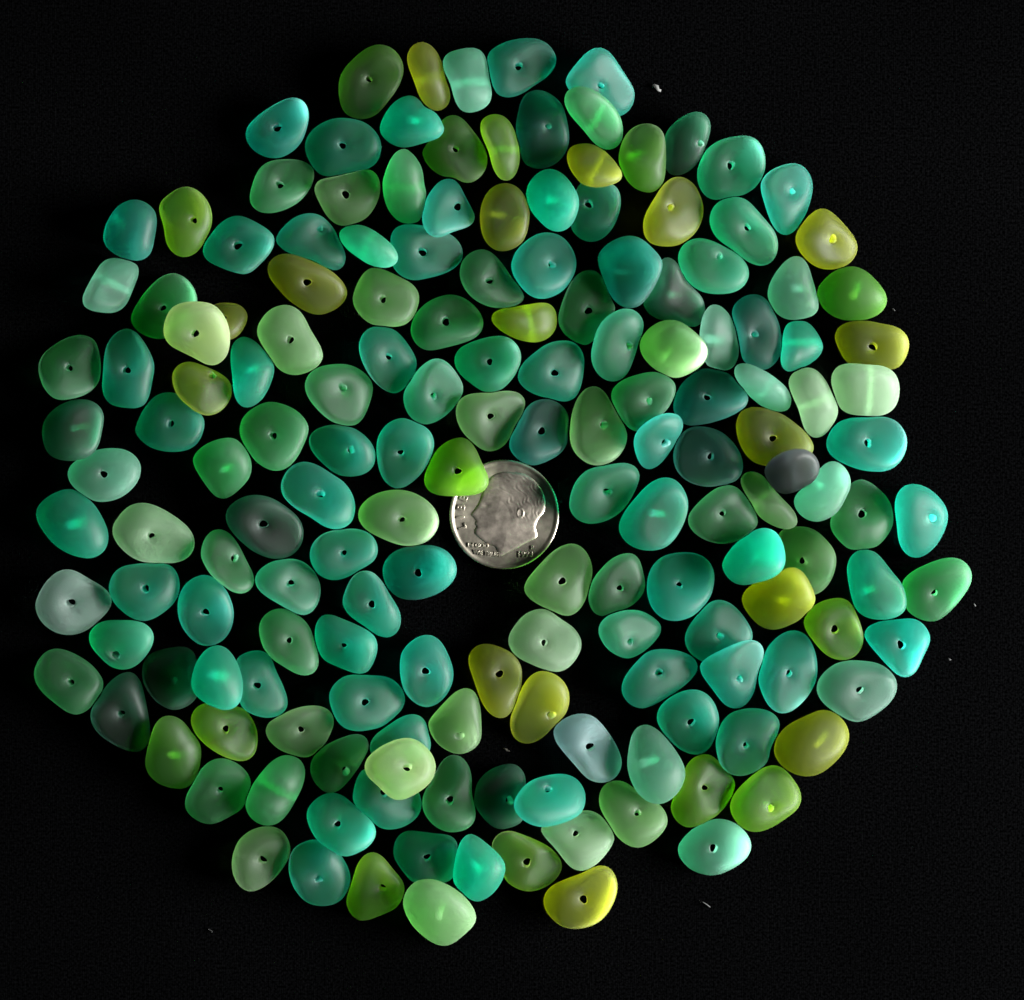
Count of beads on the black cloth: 167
